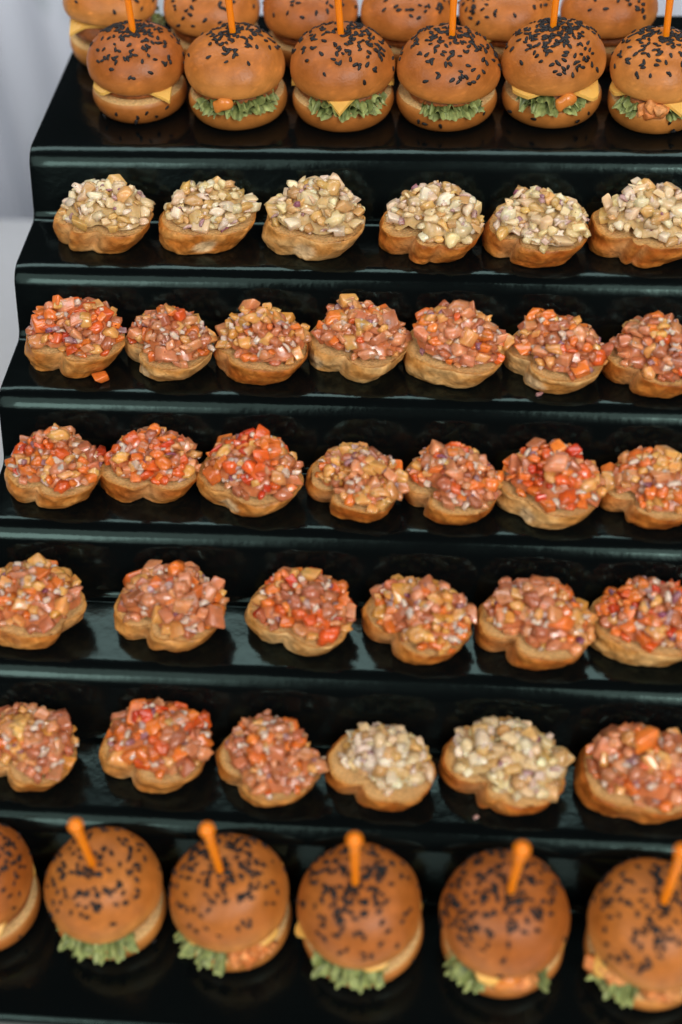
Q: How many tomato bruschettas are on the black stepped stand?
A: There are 24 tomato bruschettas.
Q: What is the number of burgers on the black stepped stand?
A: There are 18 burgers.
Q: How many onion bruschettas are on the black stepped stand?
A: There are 8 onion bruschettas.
